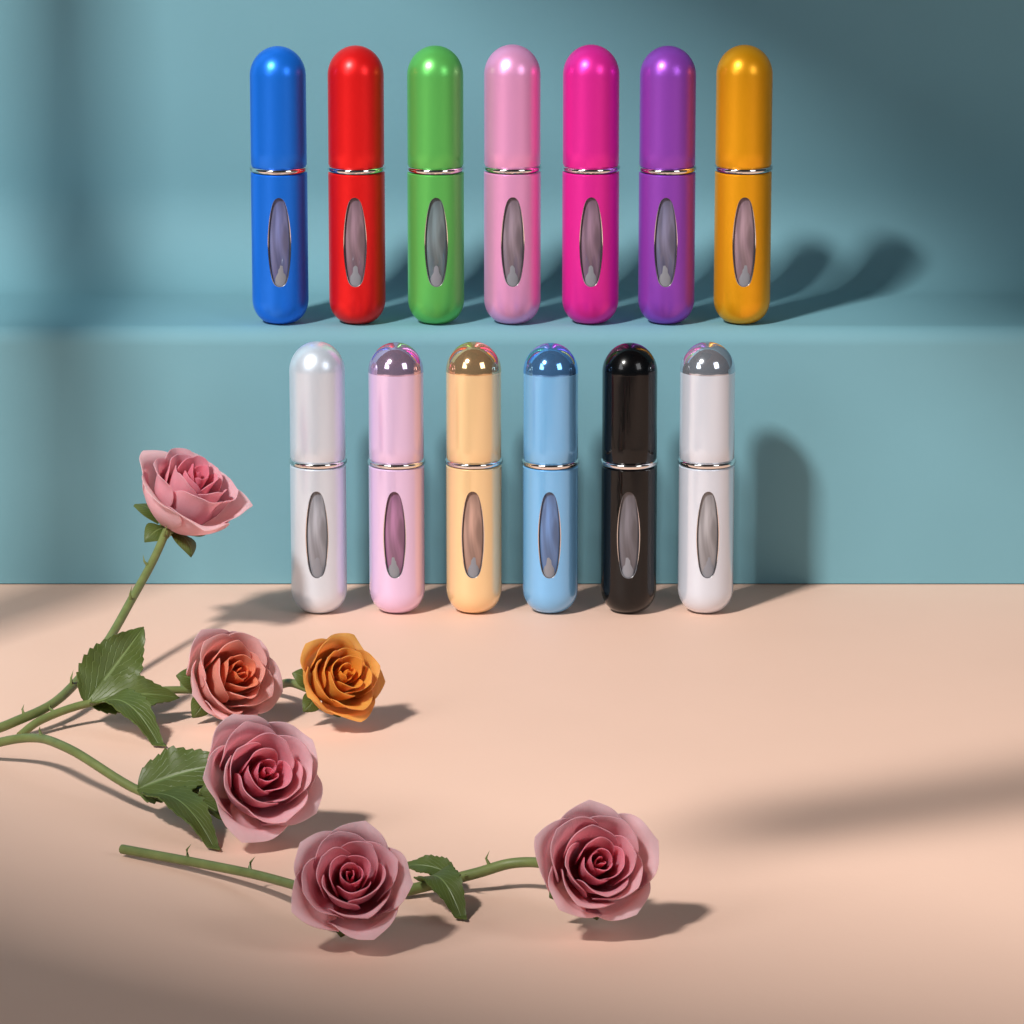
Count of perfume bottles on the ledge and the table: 13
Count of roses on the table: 6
